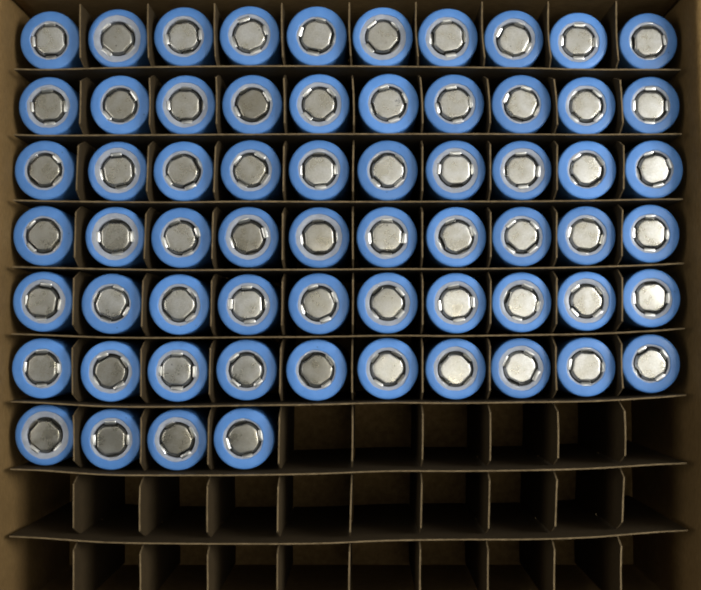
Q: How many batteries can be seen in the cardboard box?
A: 64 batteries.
